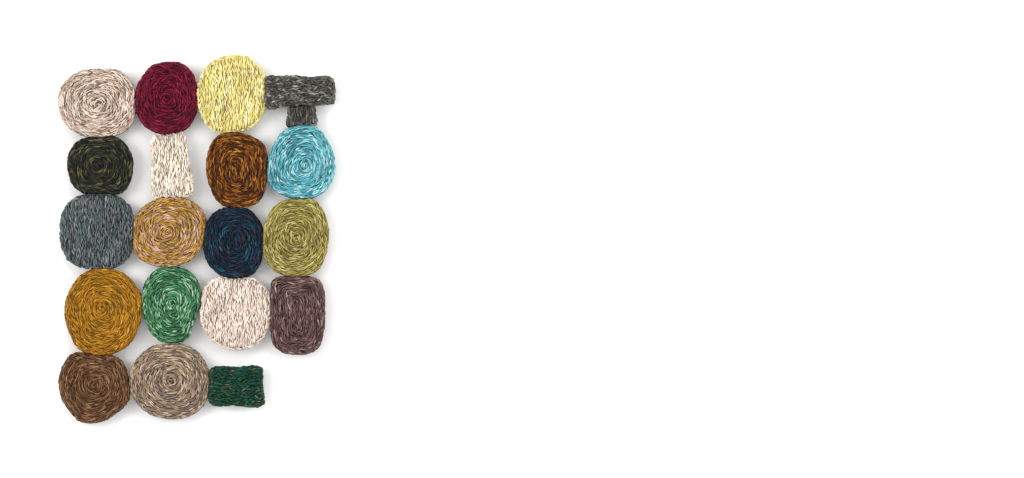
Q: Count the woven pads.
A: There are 20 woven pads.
